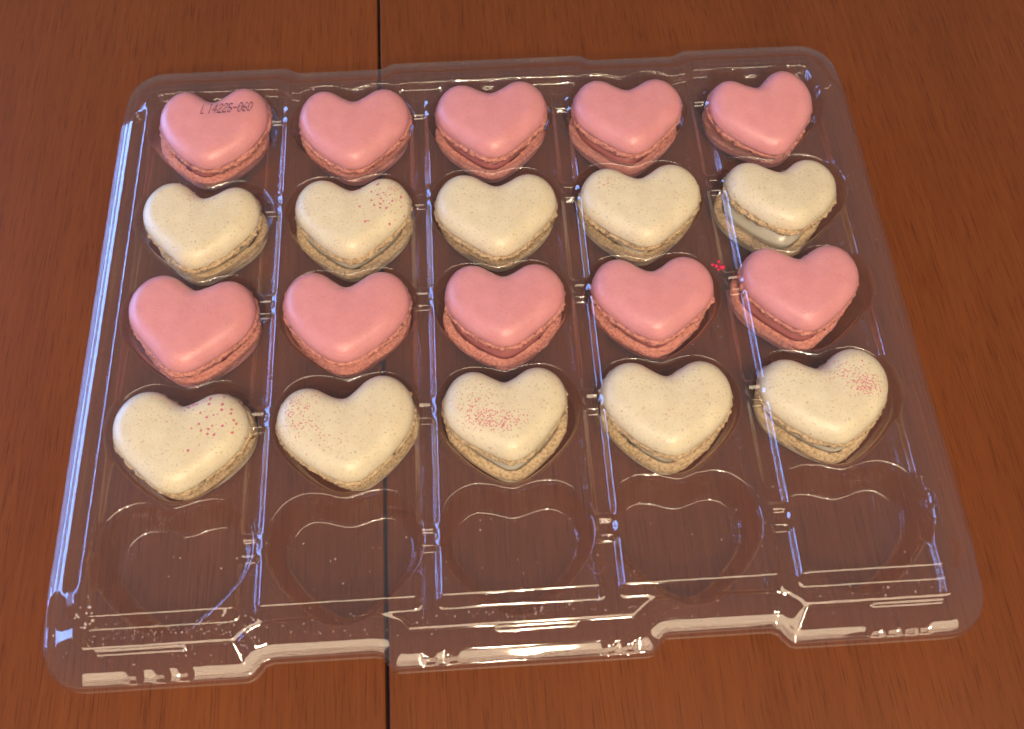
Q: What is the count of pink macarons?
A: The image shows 10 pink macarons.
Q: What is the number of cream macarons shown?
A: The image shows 10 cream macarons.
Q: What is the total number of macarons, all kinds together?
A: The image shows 20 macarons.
